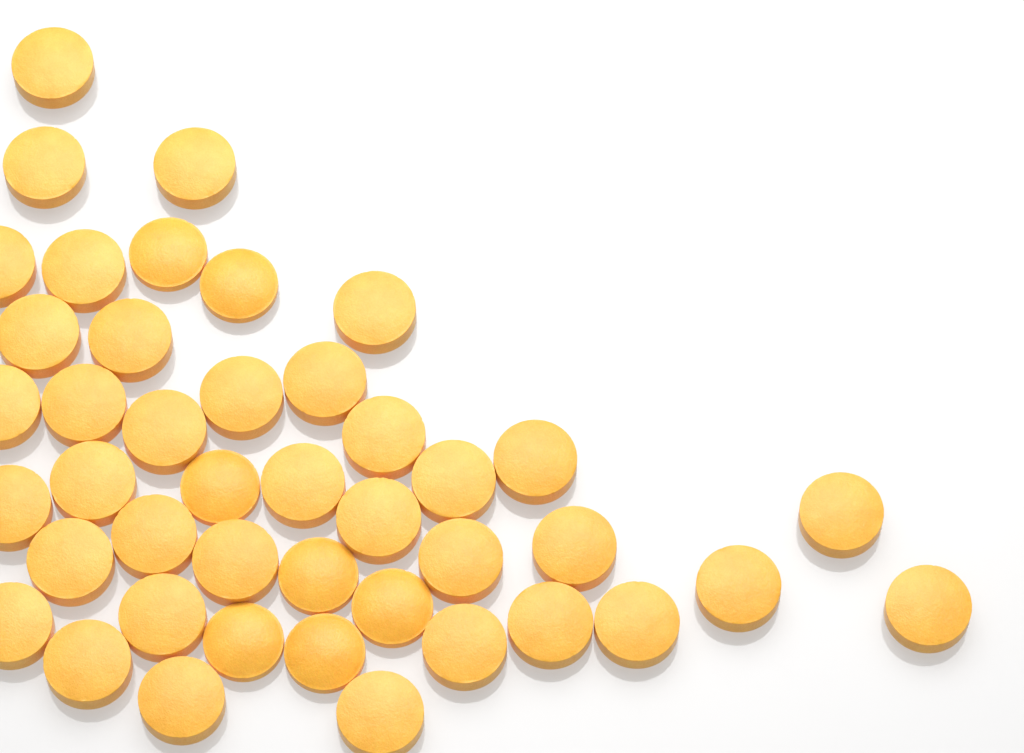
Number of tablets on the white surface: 43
